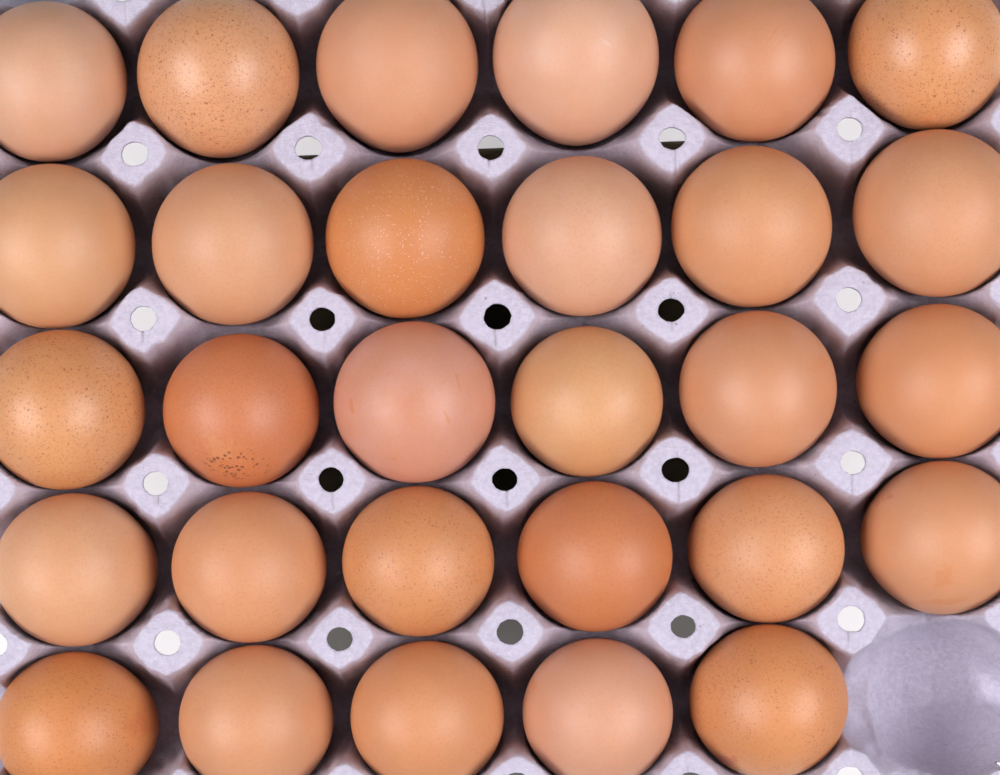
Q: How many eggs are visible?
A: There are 29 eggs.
